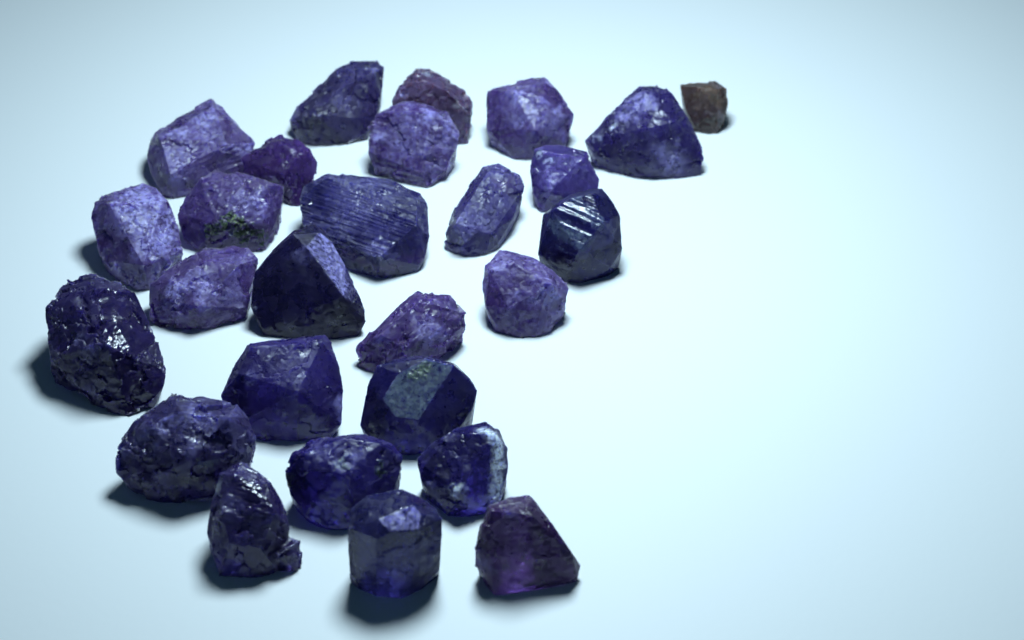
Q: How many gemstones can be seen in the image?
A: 27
